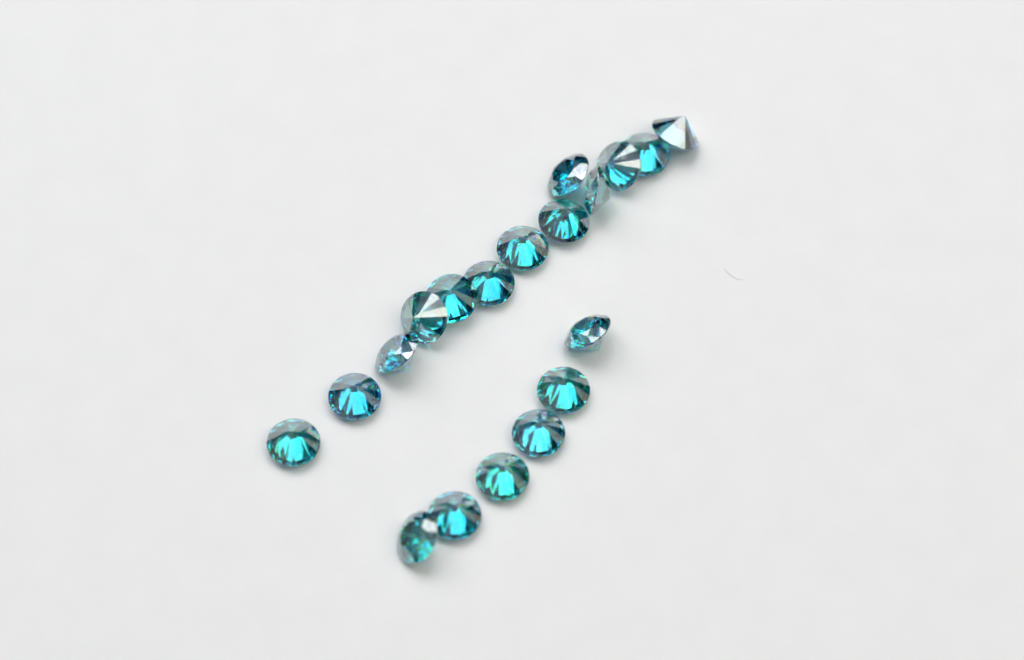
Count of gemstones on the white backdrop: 19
